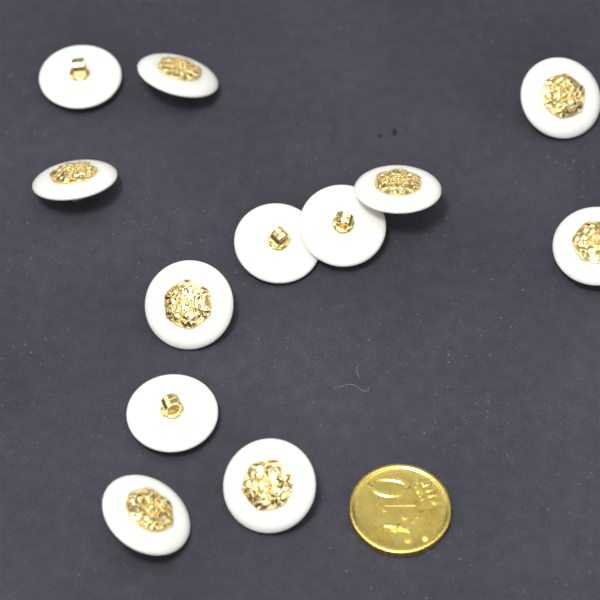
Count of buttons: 12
